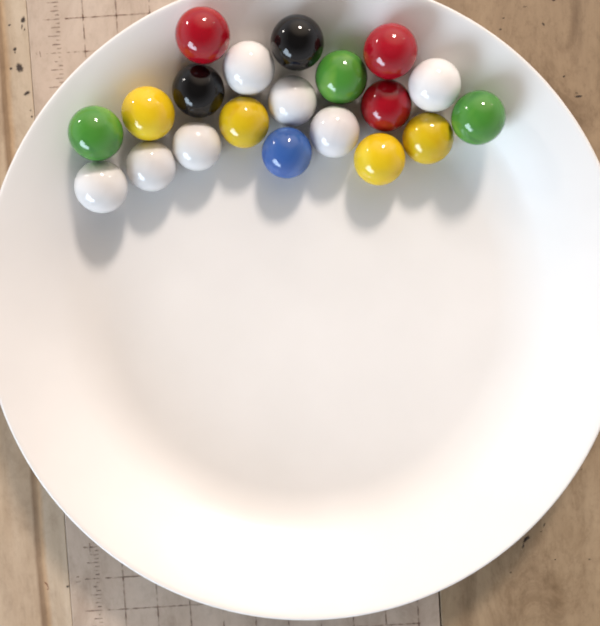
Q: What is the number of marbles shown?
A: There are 20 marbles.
